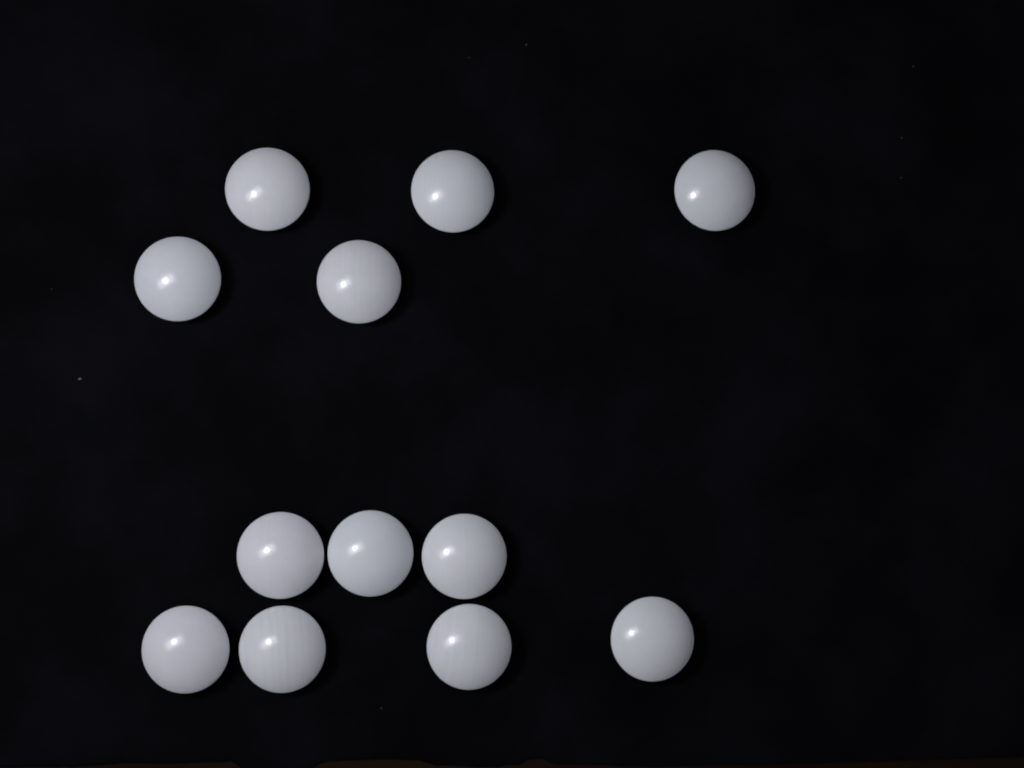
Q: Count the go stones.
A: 12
